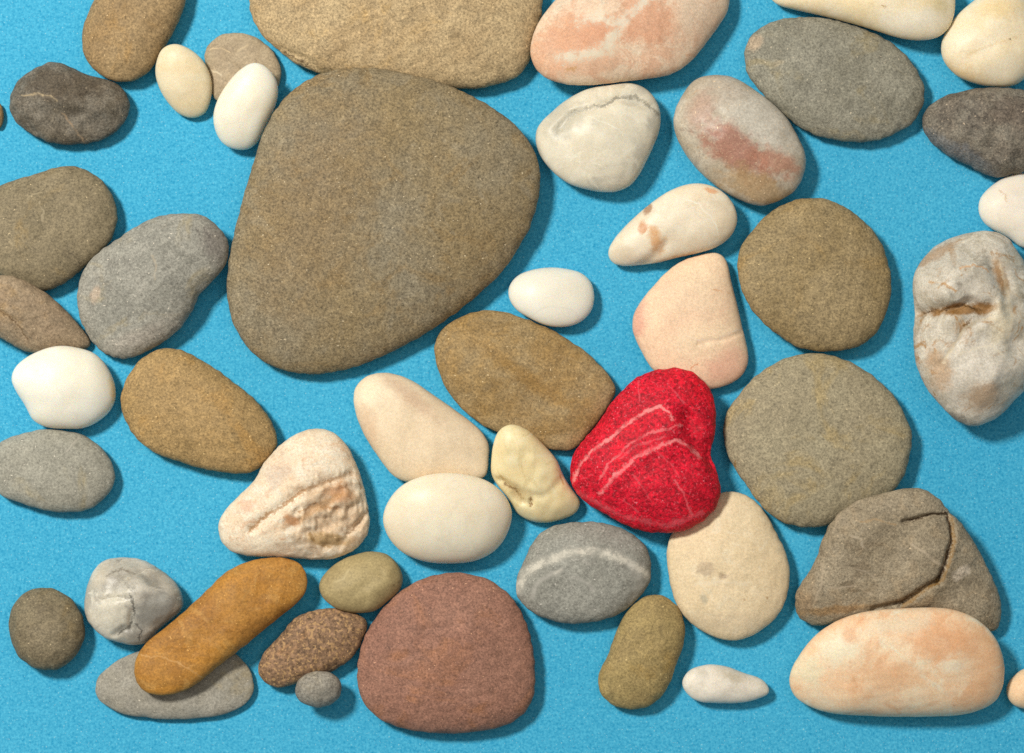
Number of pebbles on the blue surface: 49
